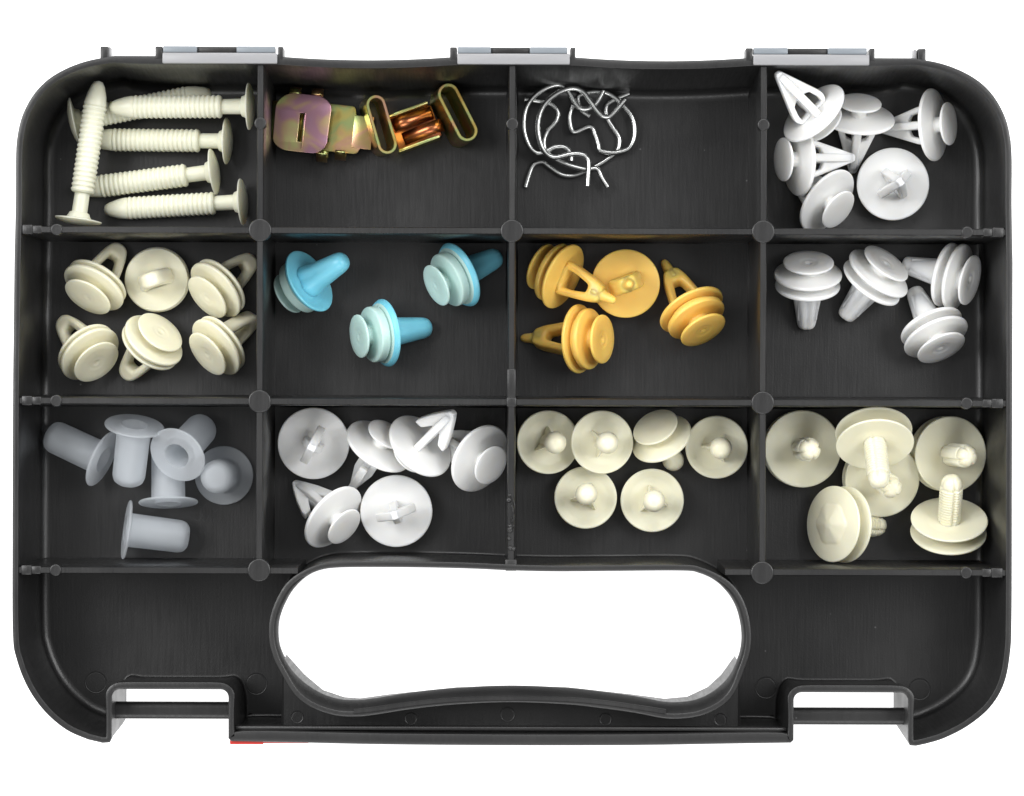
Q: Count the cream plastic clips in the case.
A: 18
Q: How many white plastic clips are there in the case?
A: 16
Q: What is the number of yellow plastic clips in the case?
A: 4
